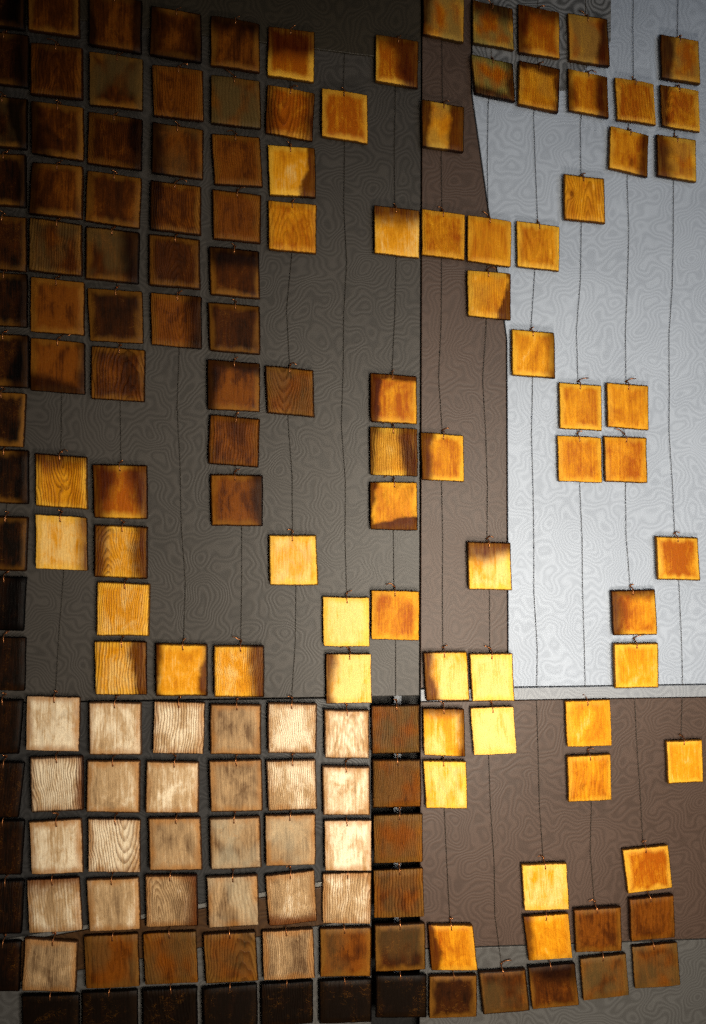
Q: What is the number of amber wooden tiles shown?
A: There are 62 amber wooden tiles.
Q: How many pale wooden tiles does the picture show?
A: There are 26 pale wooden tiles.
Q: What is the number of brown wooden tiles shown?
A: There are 70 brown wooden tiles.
